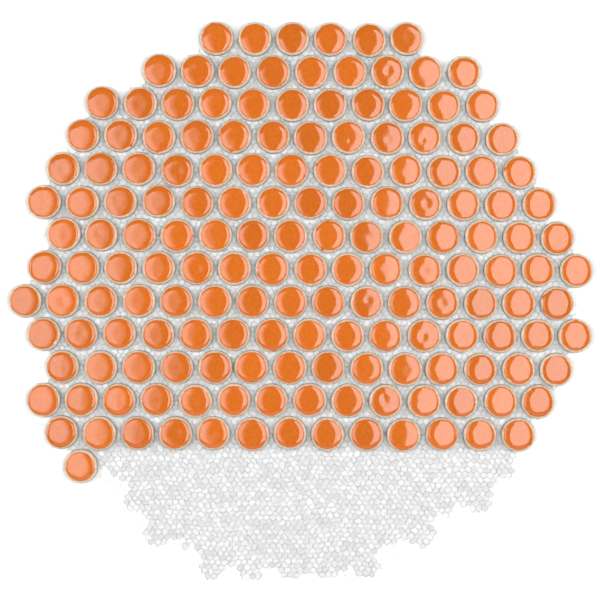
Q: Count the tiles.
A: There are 166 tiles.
